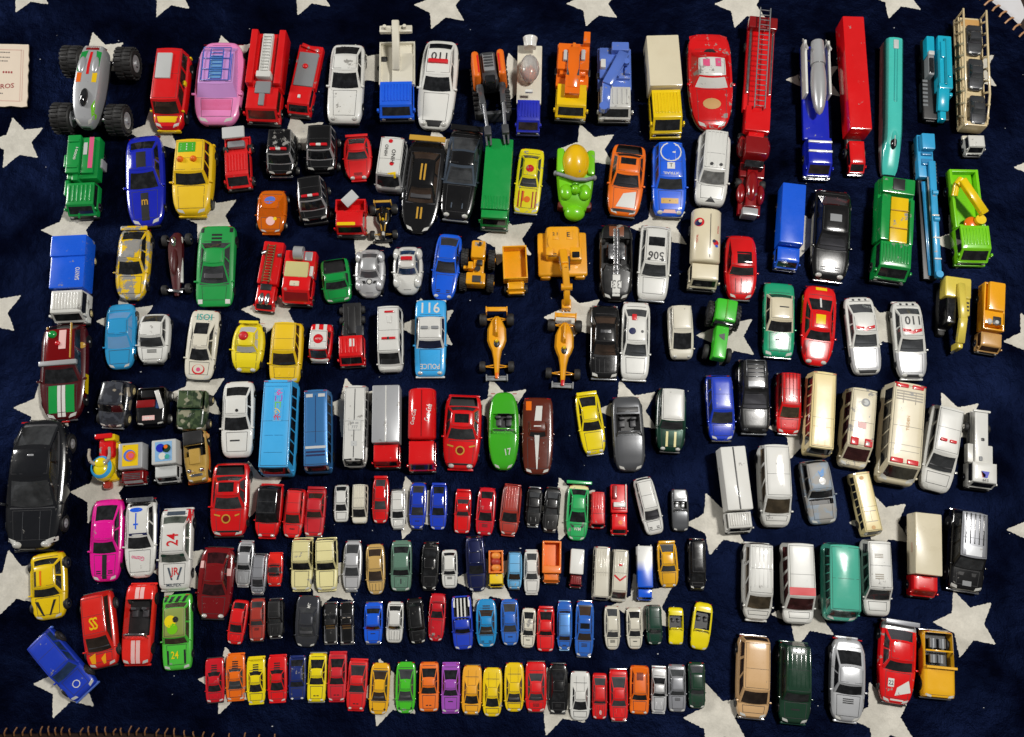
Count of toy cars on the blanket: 168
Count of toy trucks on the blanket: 41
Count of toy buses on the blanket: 9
